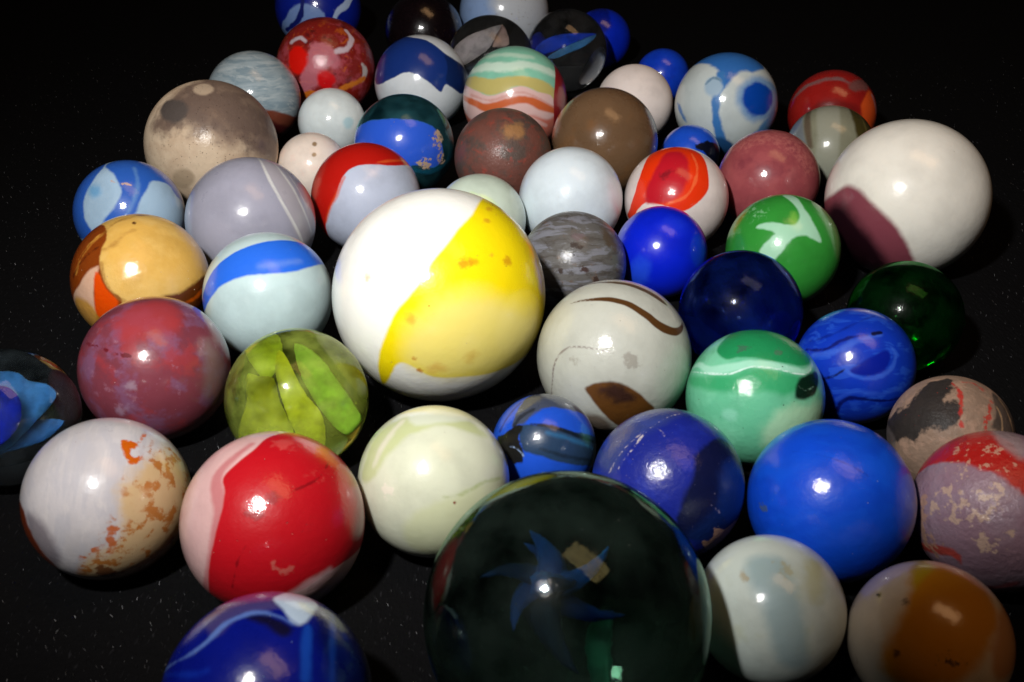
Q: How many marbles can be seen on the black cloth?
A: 56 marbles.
